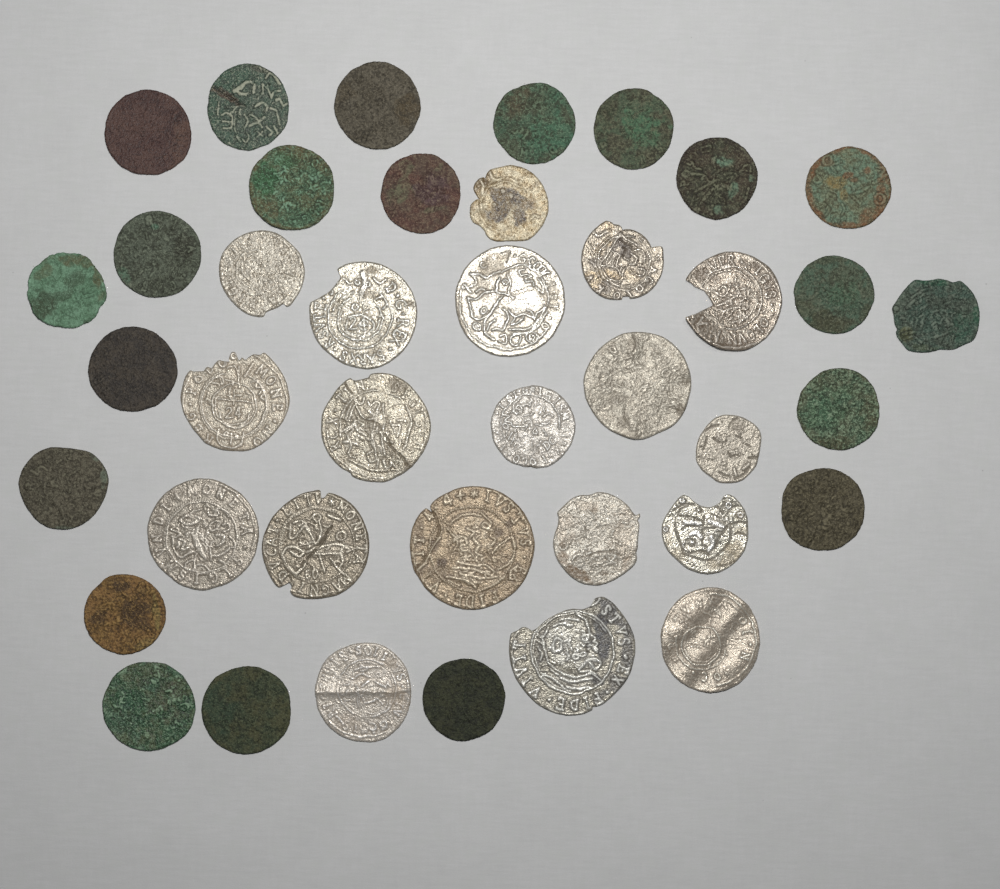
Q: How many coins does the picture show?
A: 40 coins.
